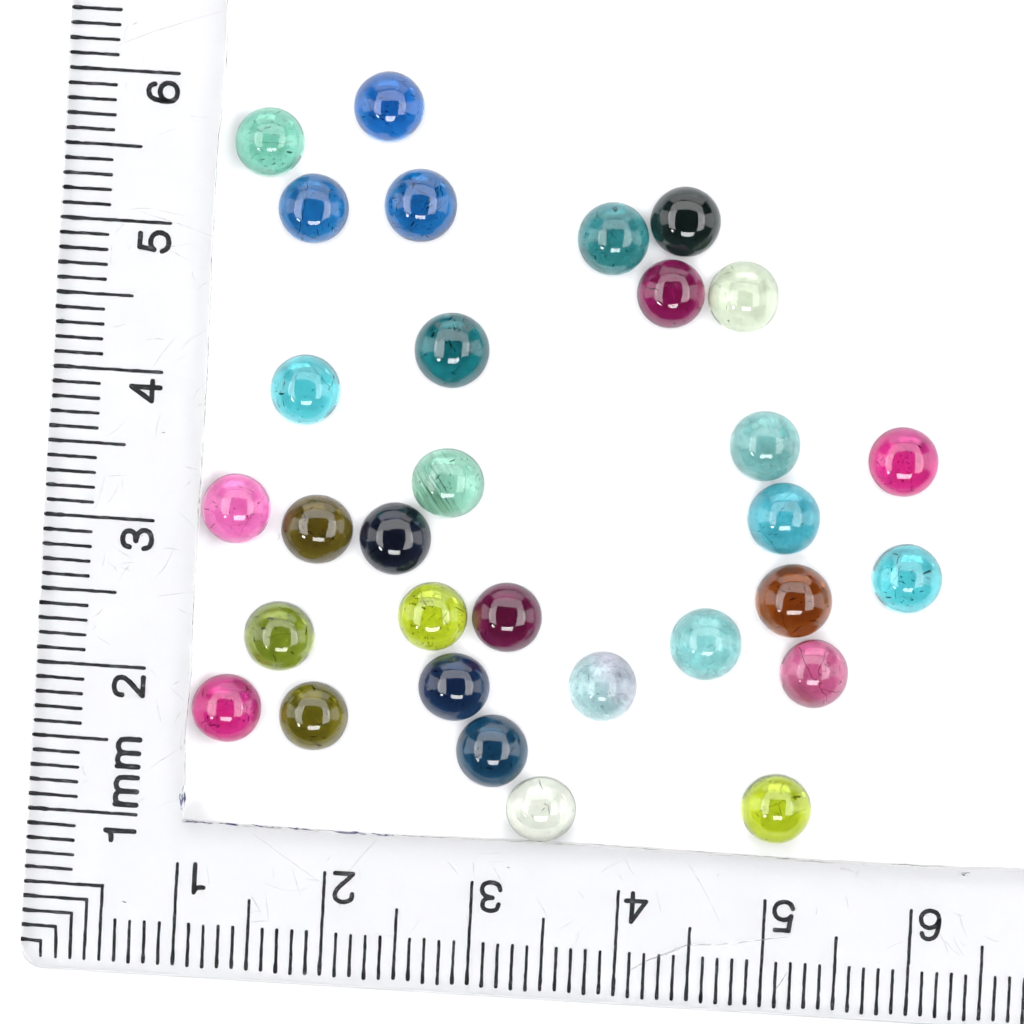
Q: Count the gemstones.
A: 31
